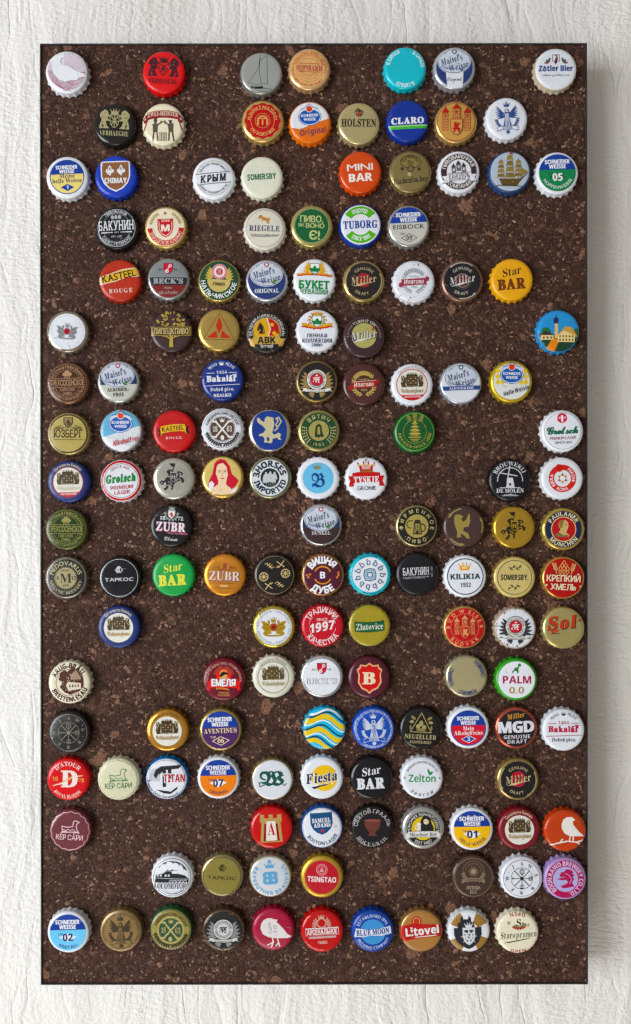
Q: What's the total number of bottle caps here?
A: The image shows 146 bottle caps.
